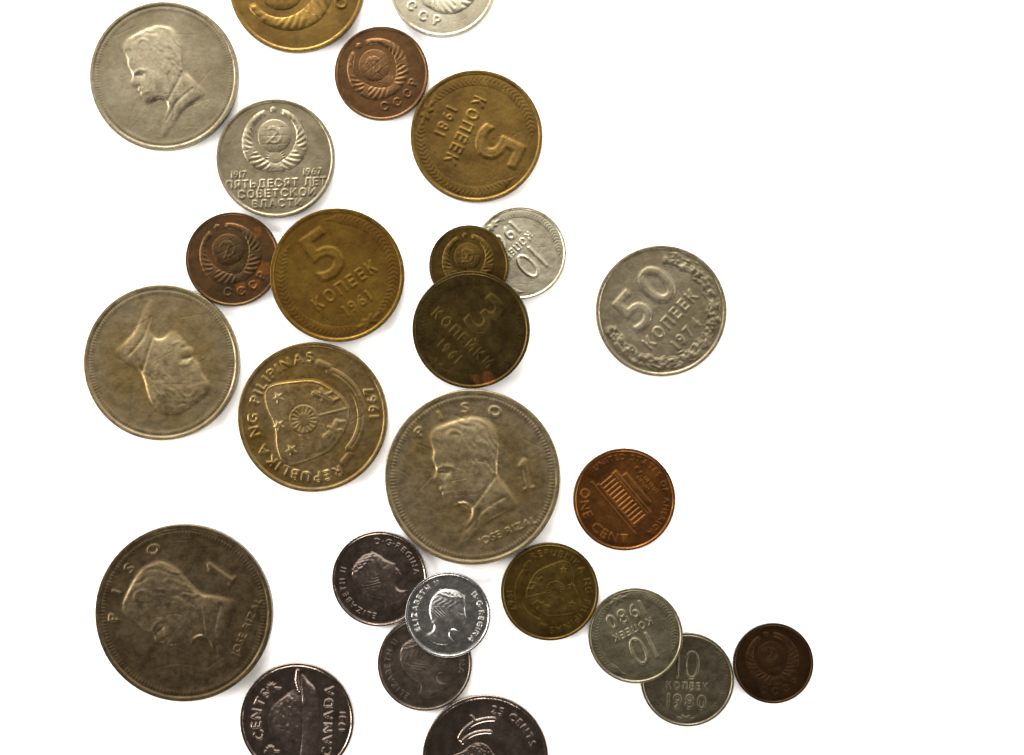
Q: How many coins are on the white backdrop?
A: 26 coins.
